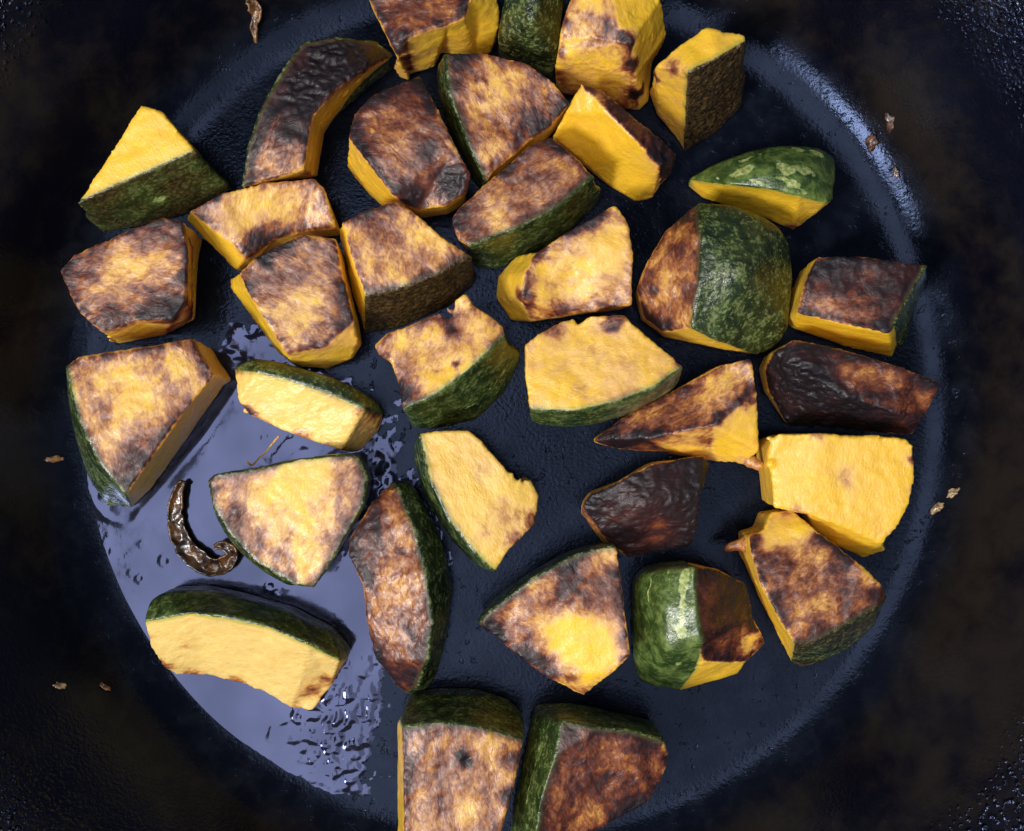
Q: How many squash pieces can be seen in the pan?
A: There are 35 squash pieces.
